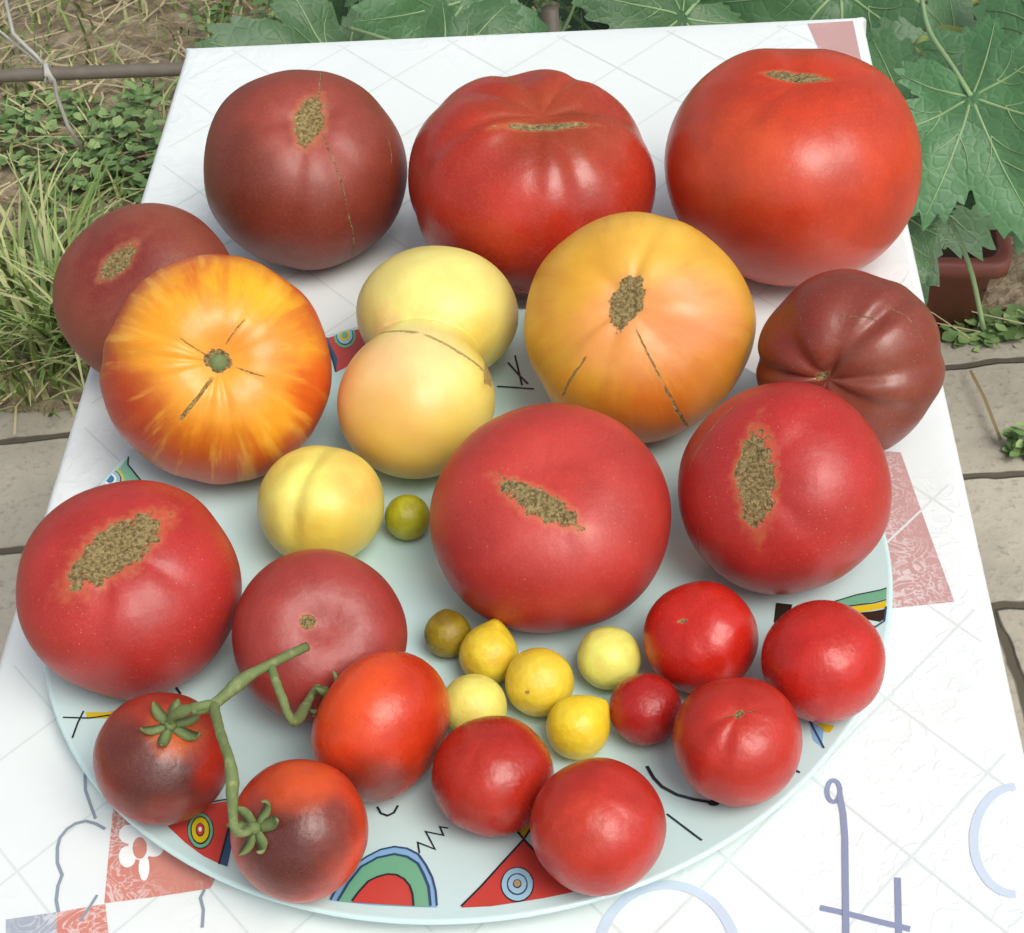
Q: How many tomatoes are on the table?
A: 29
